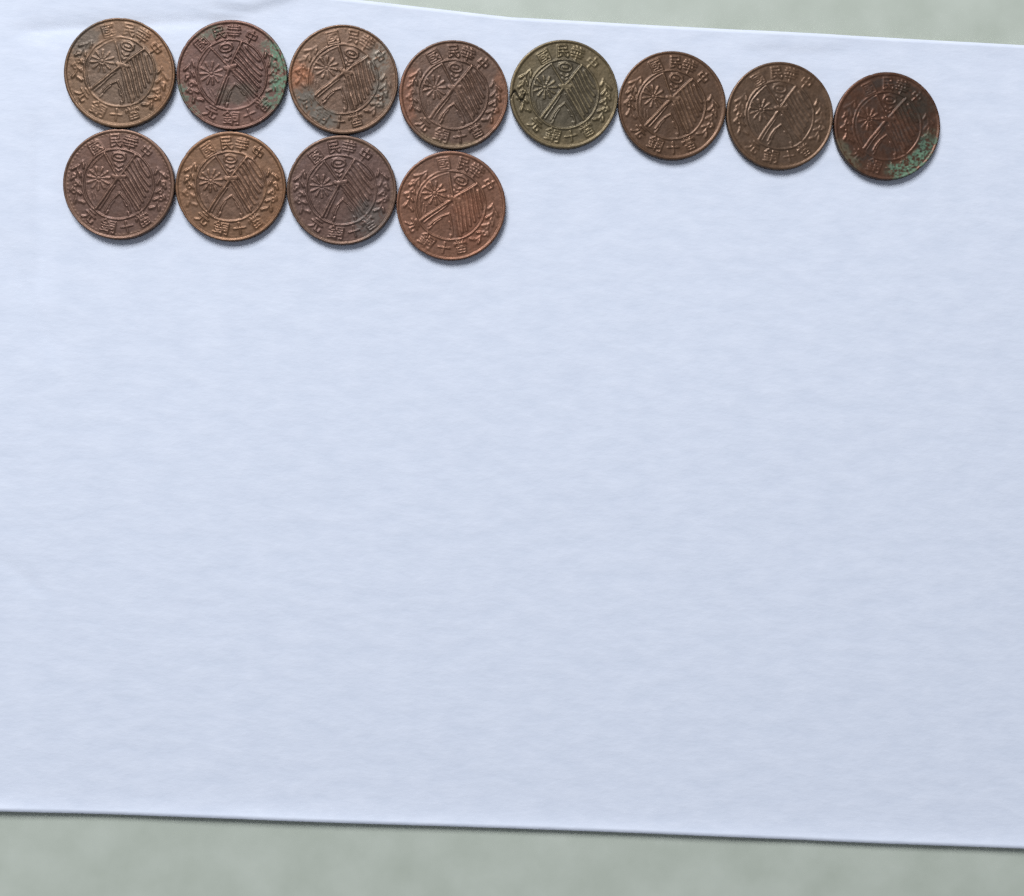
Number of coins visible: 12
